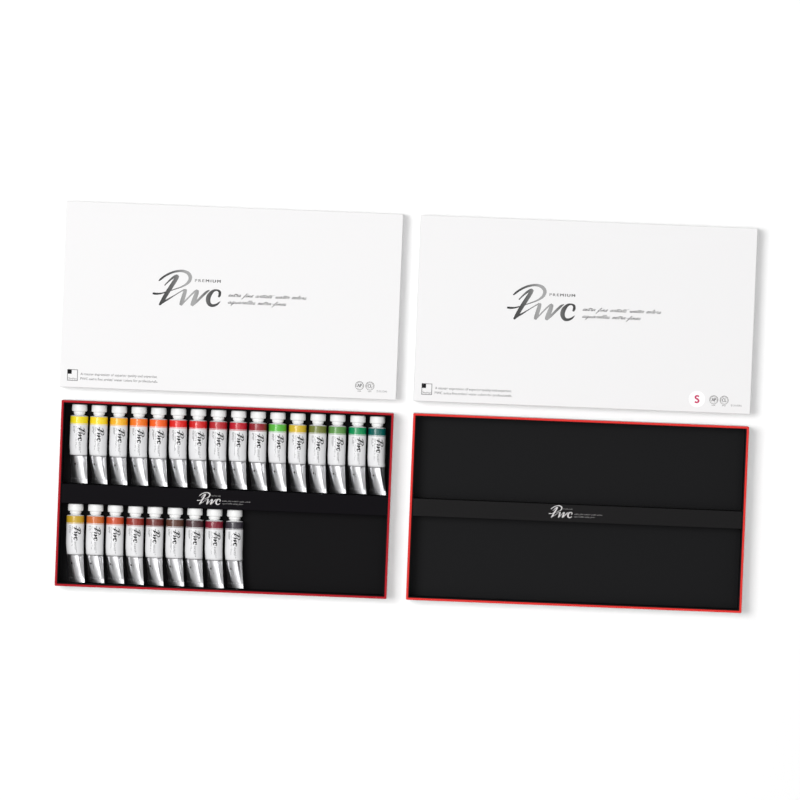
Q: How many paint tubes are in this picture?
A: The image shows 25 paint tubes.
